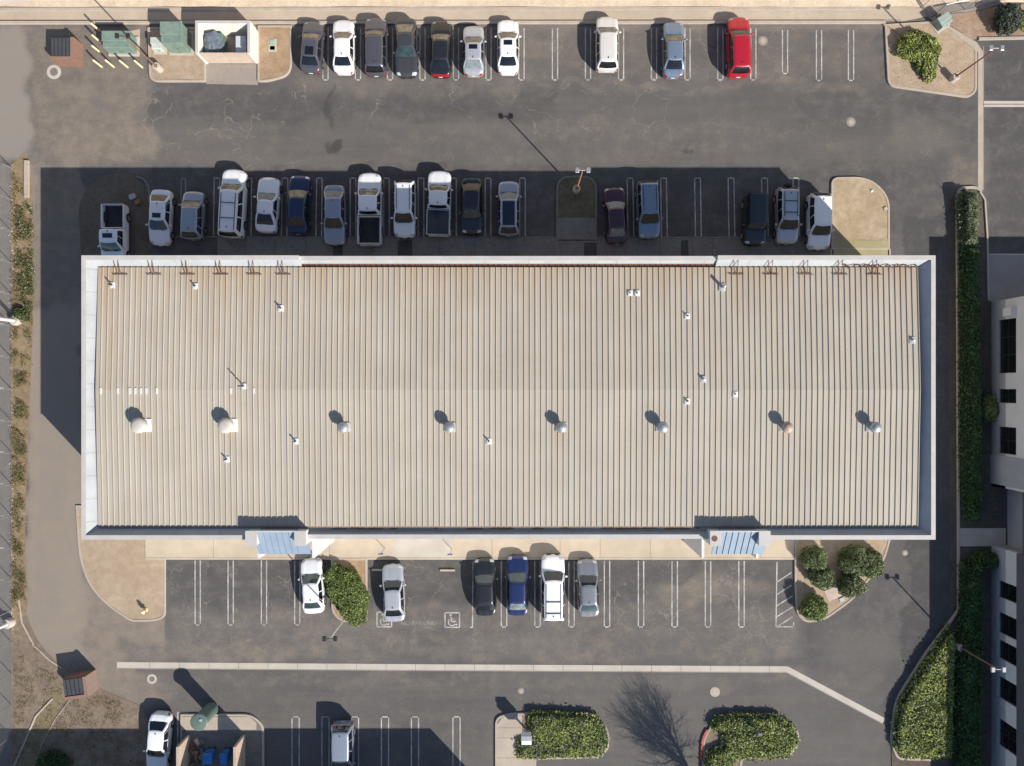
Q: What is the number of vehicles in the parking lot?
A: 35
